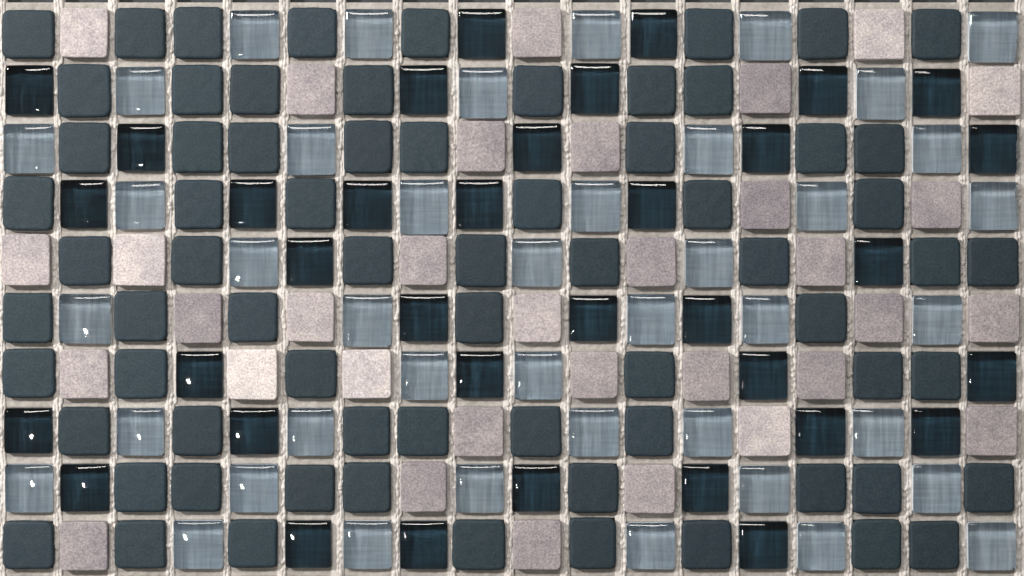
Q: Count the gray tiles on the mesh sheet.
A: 70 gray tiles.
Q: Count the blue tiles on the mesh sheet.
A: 42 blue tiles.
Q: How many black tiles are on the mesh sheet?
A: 35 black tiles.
